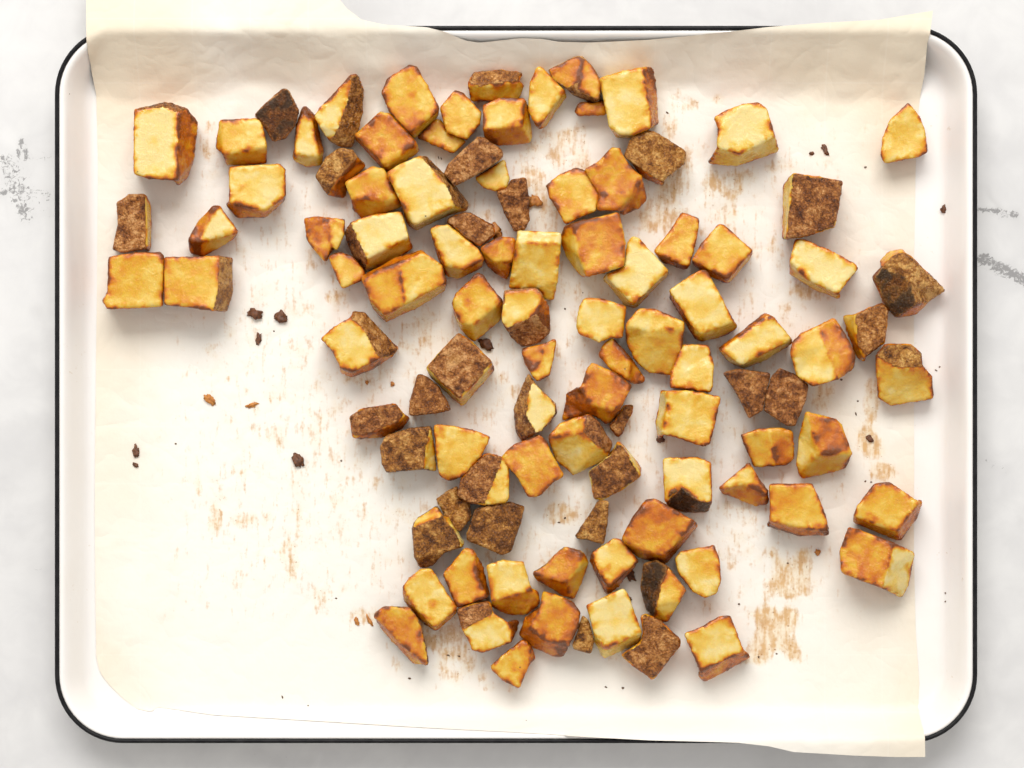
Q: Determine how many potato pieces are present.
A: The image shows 101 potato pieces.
